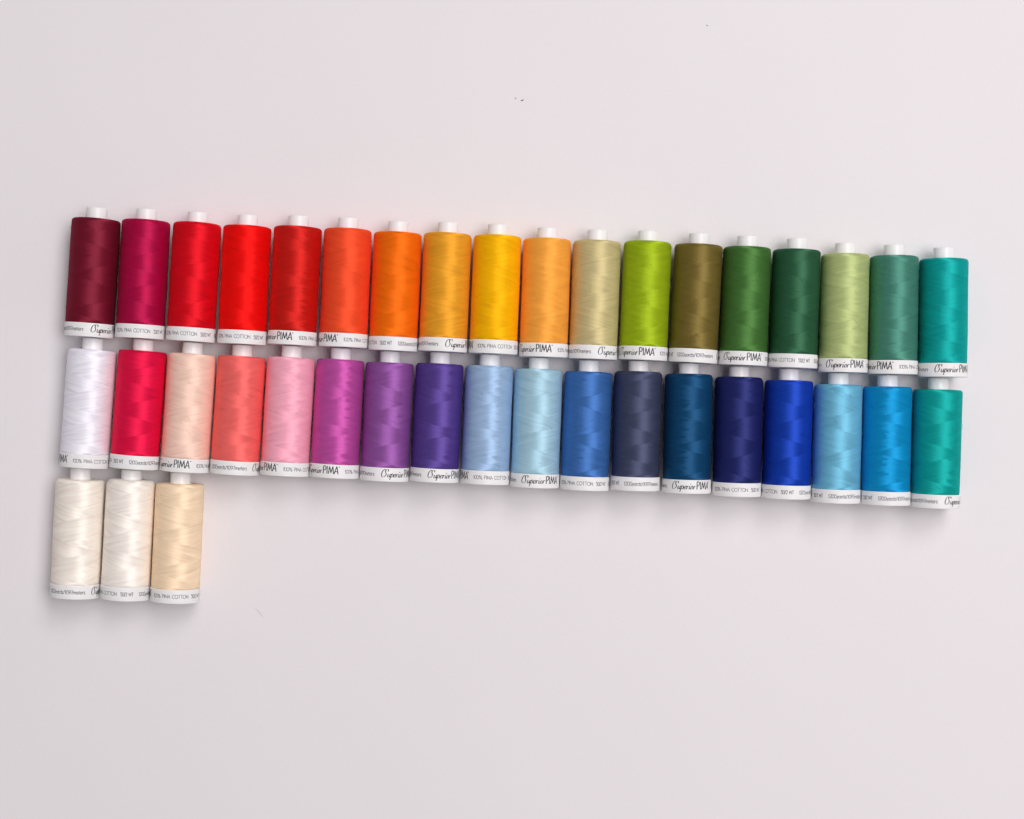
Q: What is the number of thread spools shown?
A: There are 39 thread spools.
